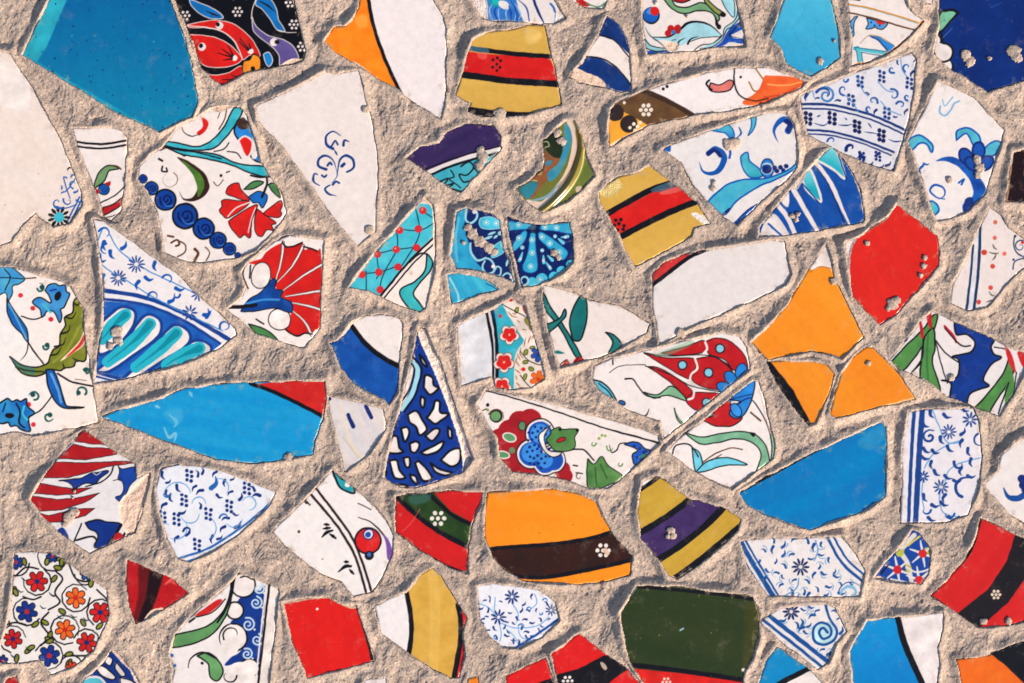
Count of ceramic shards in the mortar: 77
